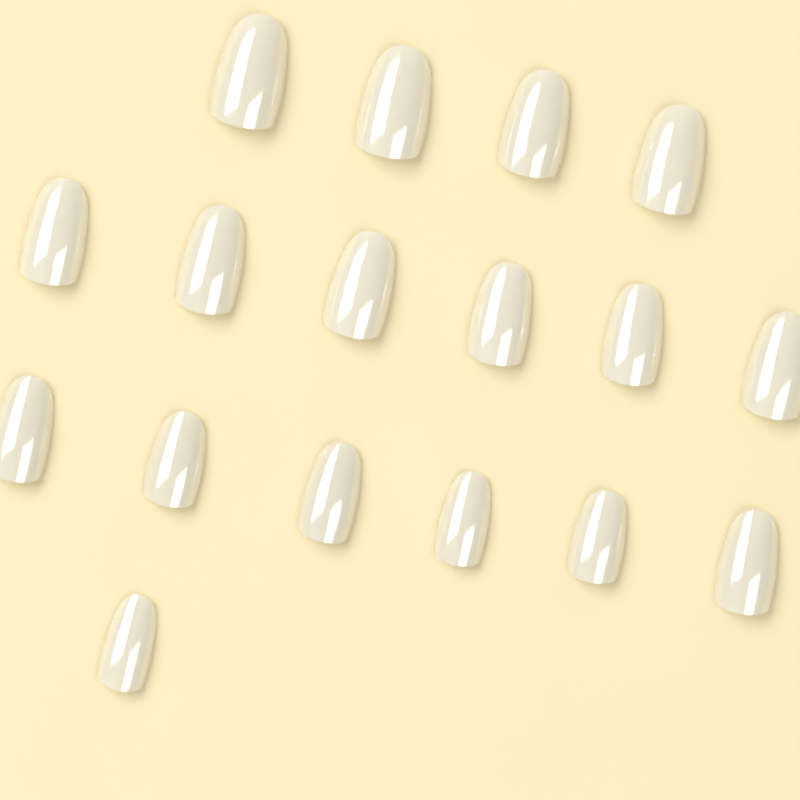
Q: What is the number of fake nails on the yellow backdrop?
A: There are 17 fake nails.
